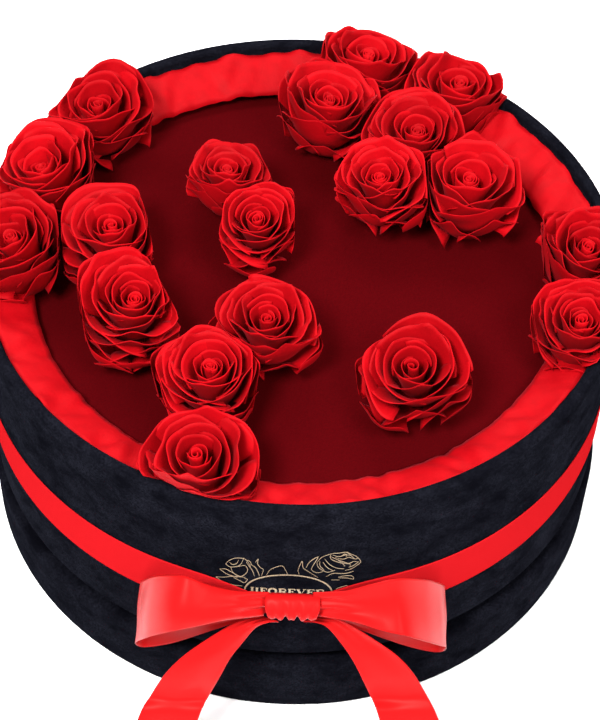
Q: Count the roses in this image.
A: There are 19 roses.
